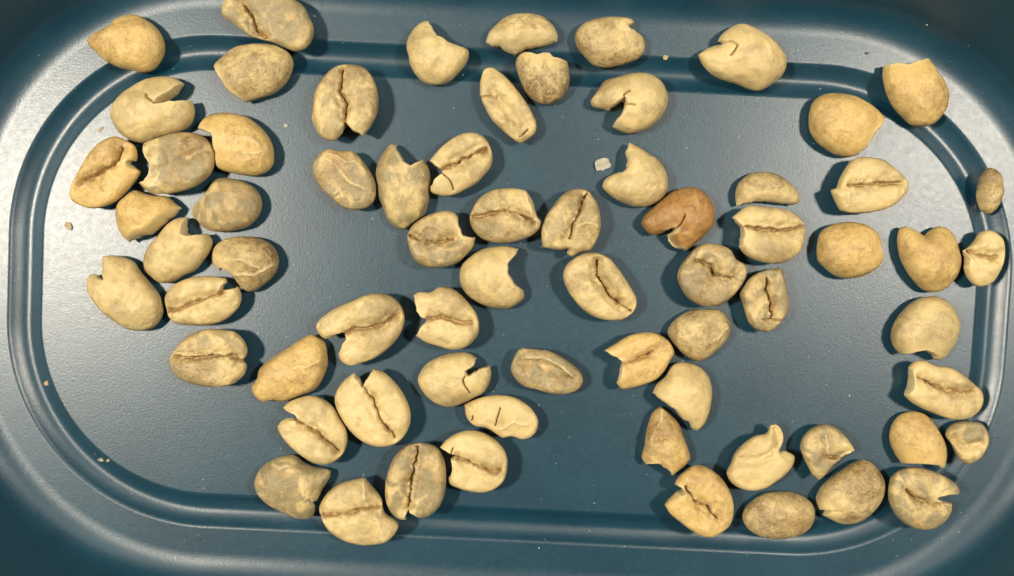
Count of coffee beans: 69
